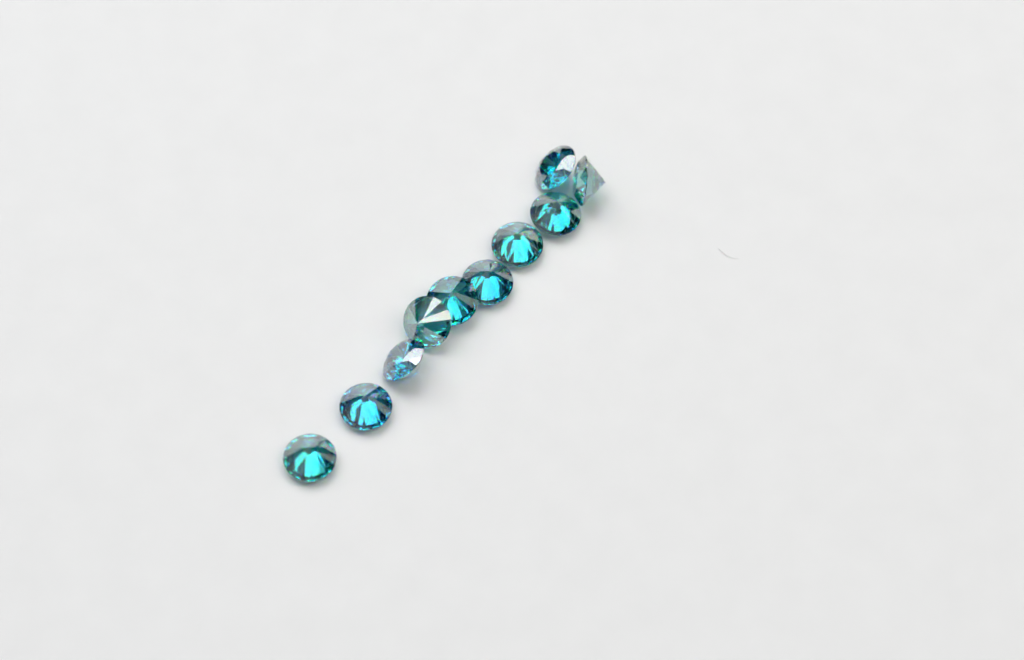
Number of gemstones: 10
